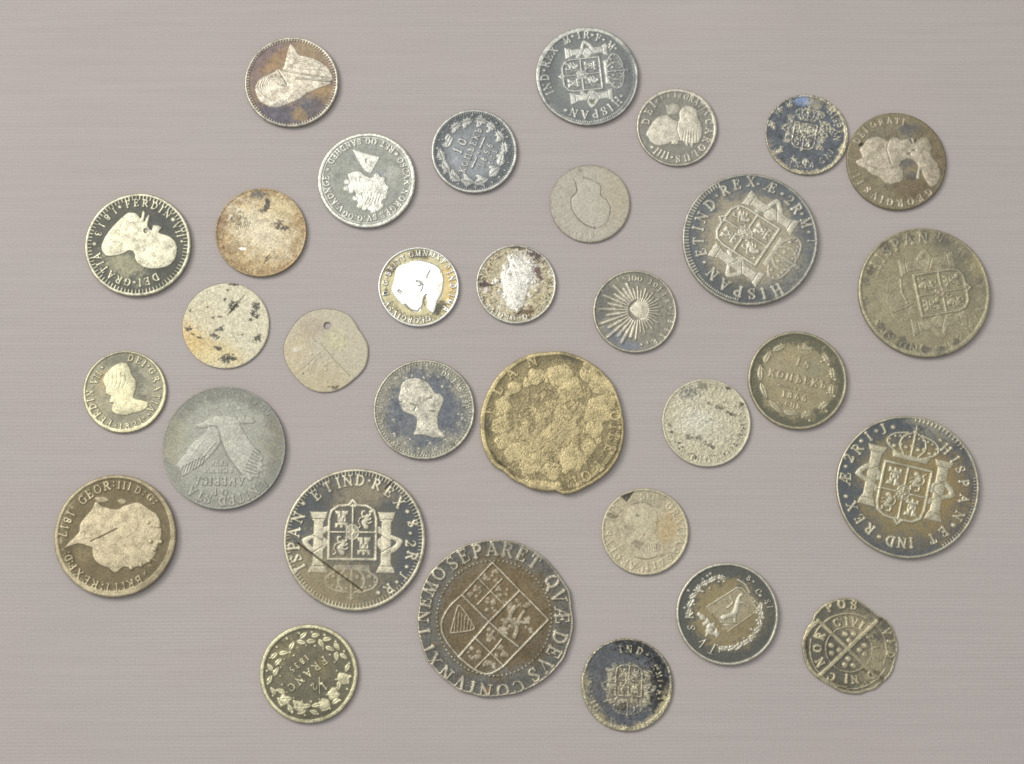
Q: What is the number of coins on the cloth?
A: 32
